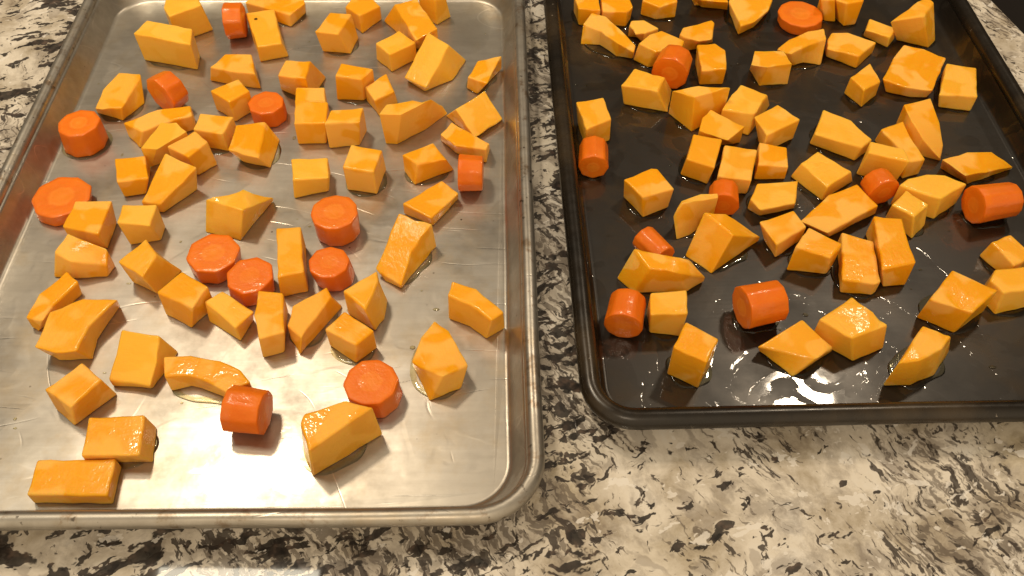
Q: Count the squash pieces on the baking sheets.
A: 112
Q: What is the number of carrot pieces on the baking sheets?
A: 21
